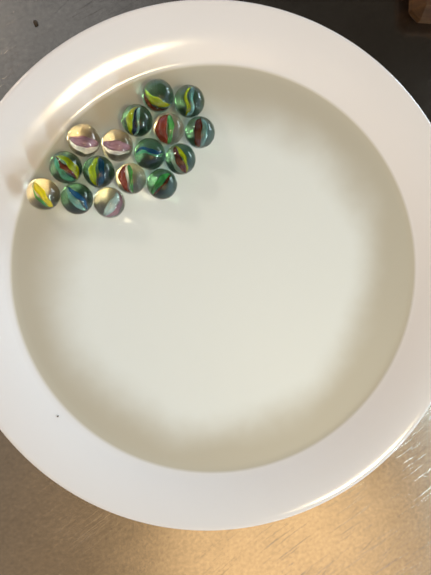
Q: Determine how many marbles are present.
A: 16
